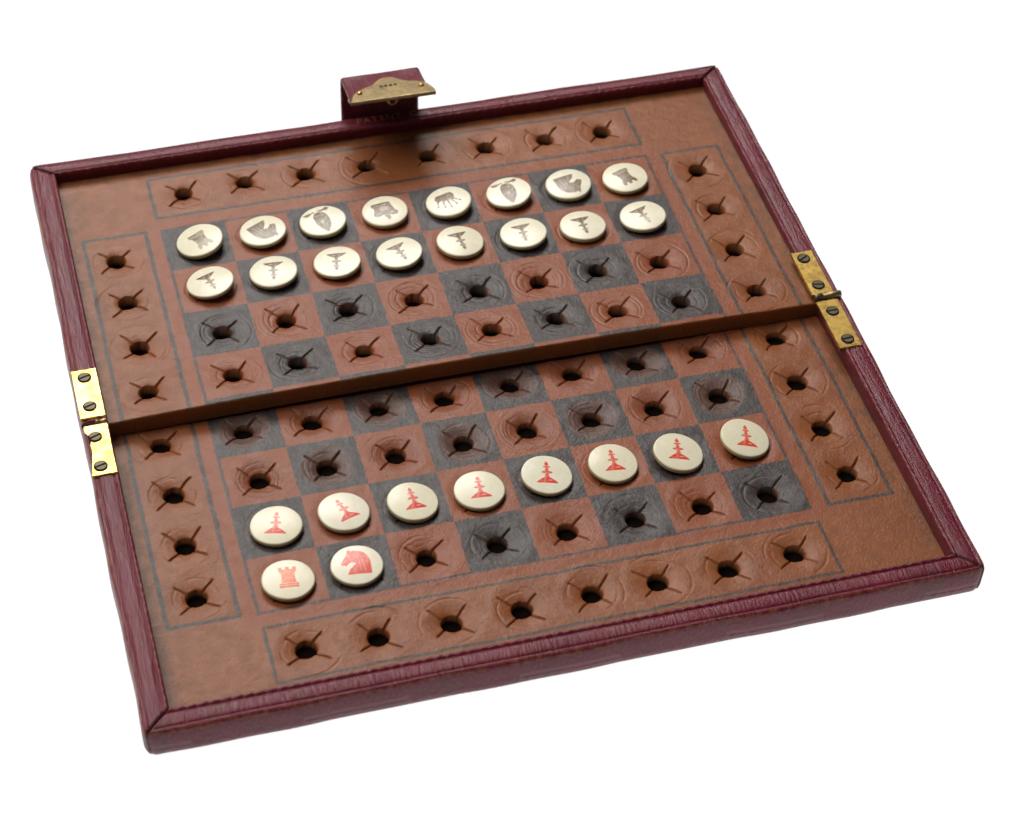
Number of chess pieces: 26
